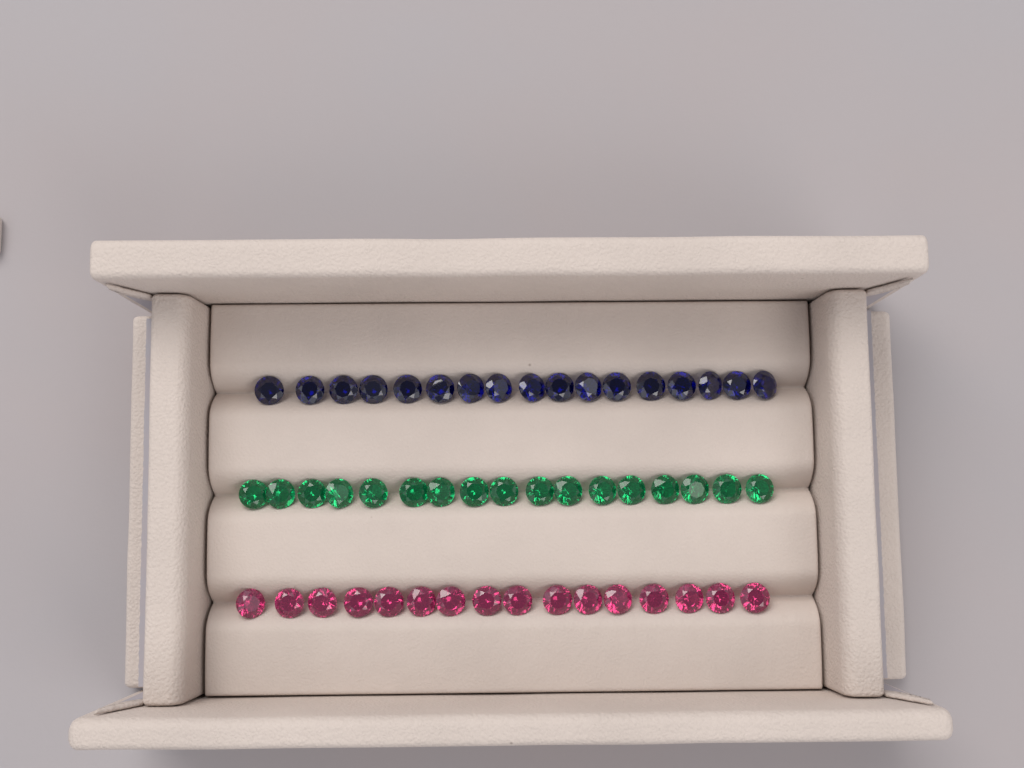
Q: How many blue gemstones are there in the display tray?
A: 17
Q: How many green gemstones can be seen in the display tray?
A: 17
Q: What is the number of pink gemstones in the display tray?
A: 16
